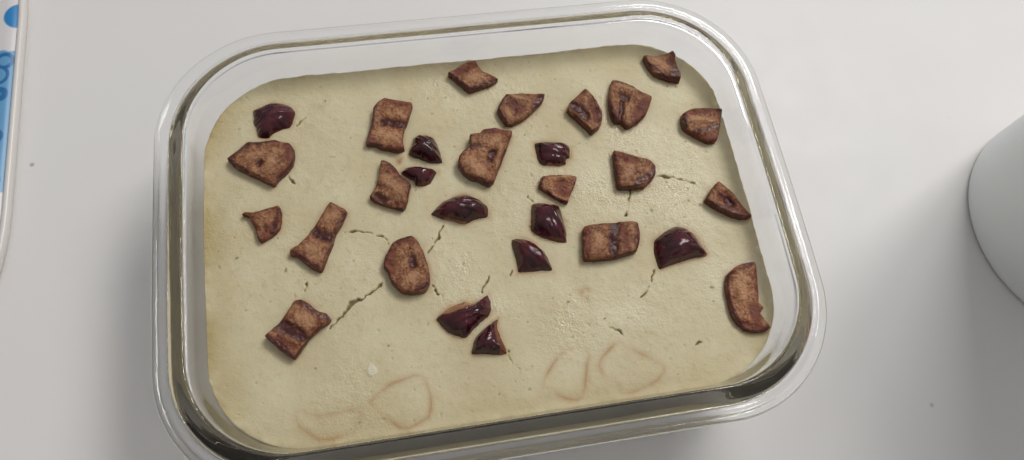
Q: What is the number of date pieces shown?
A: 29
